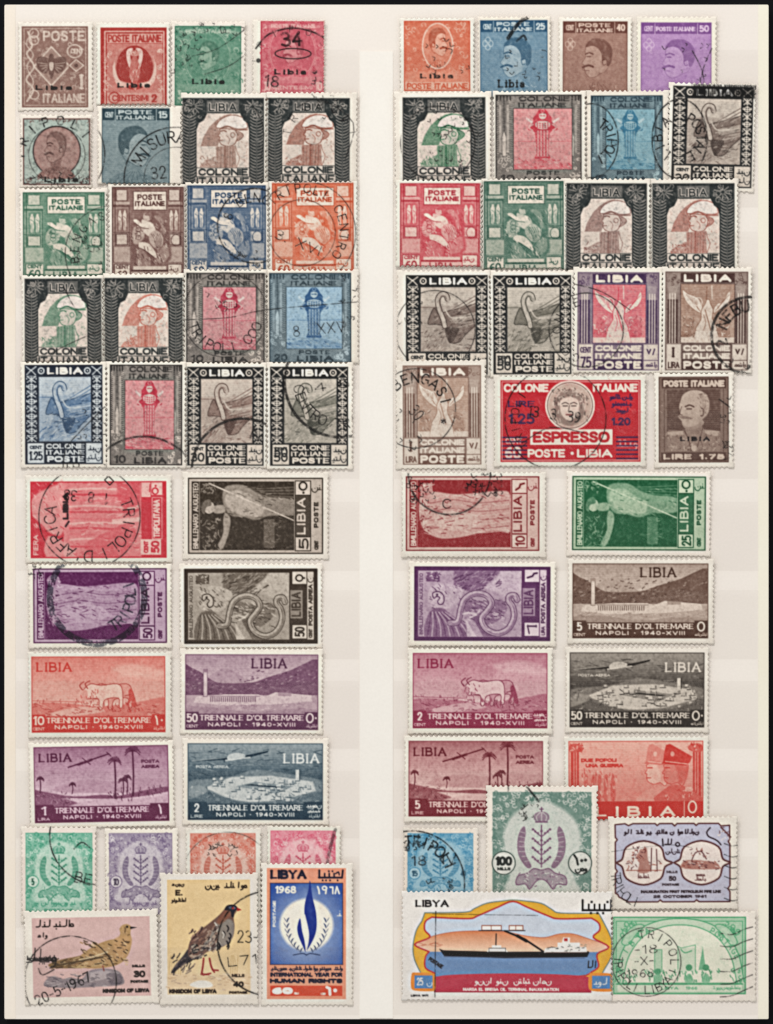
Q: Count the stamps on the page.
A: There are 67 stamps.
